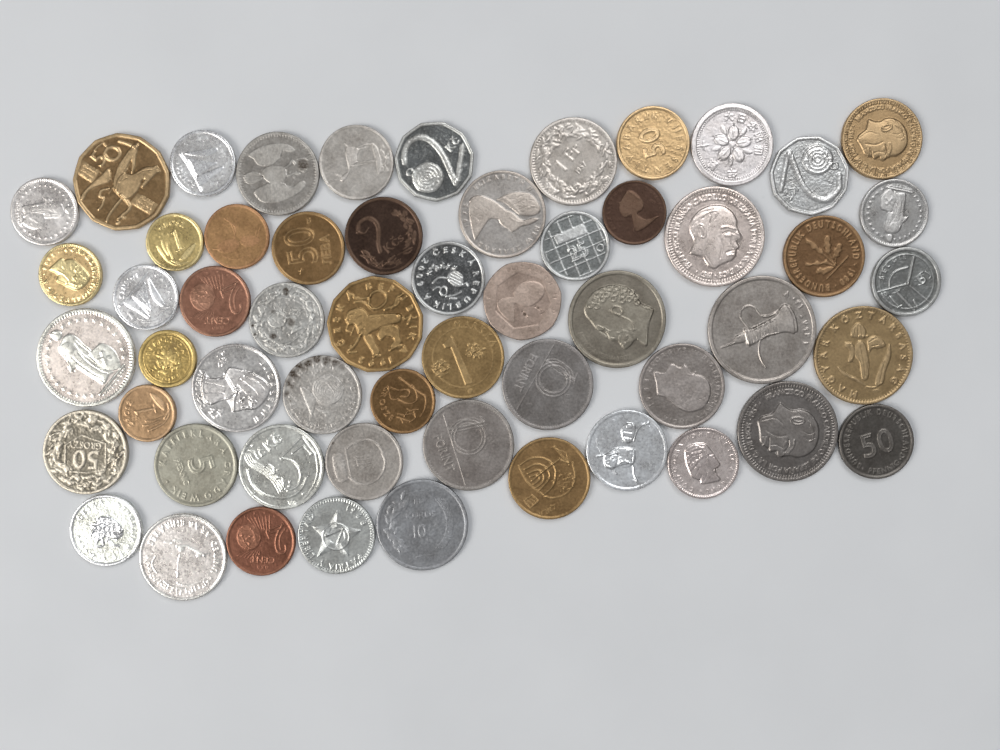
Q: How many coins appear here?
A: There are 56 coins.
